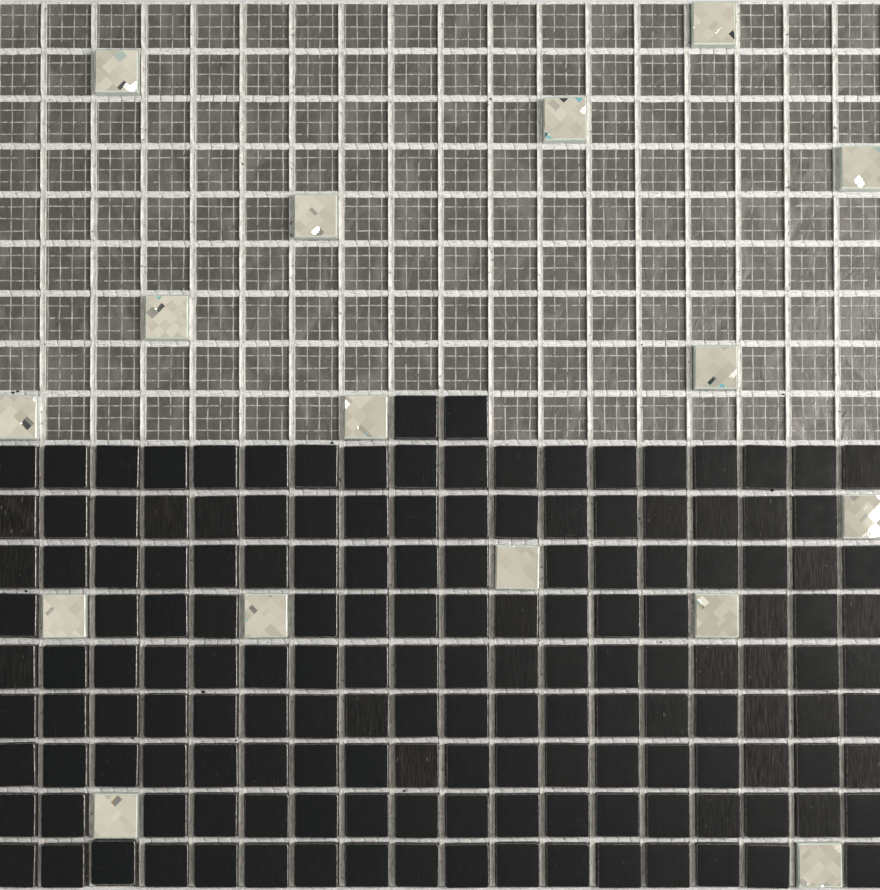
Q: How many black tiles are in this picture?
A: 157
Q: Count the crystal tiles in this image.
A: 16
